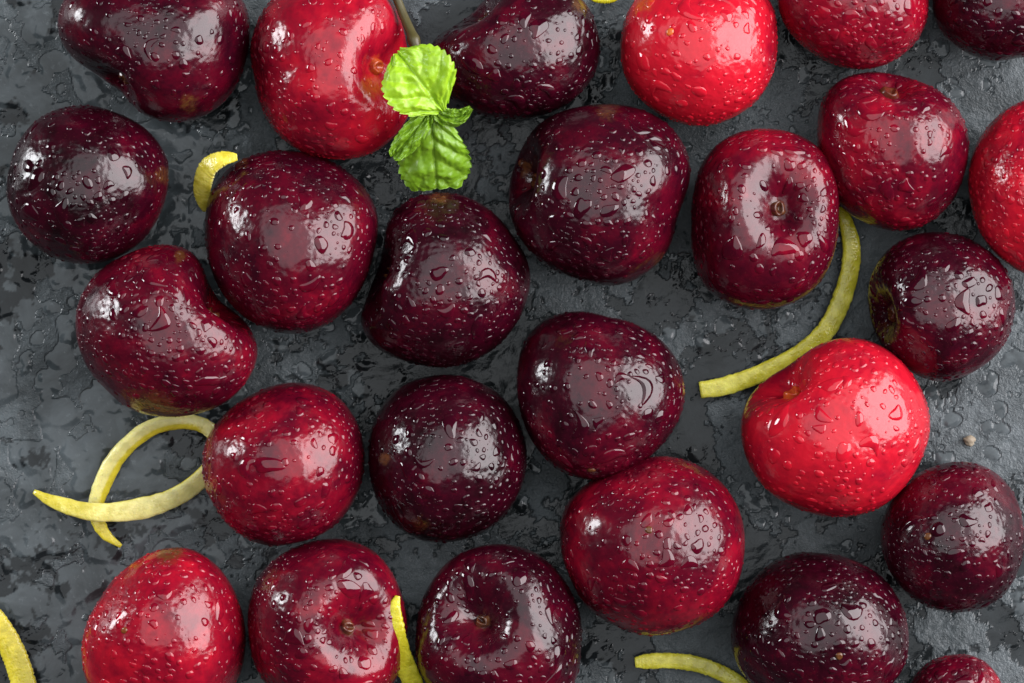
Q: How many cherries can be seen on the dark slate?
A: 26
